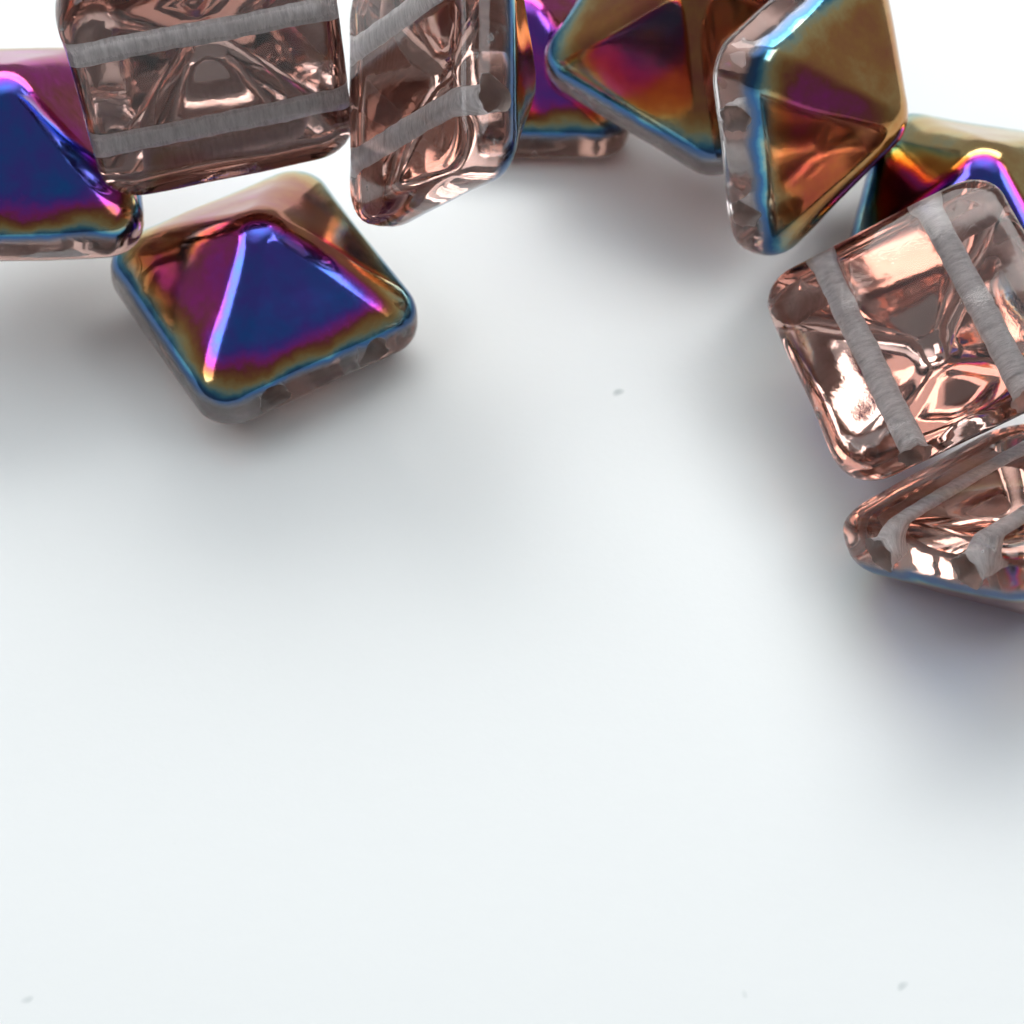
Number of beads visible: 10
